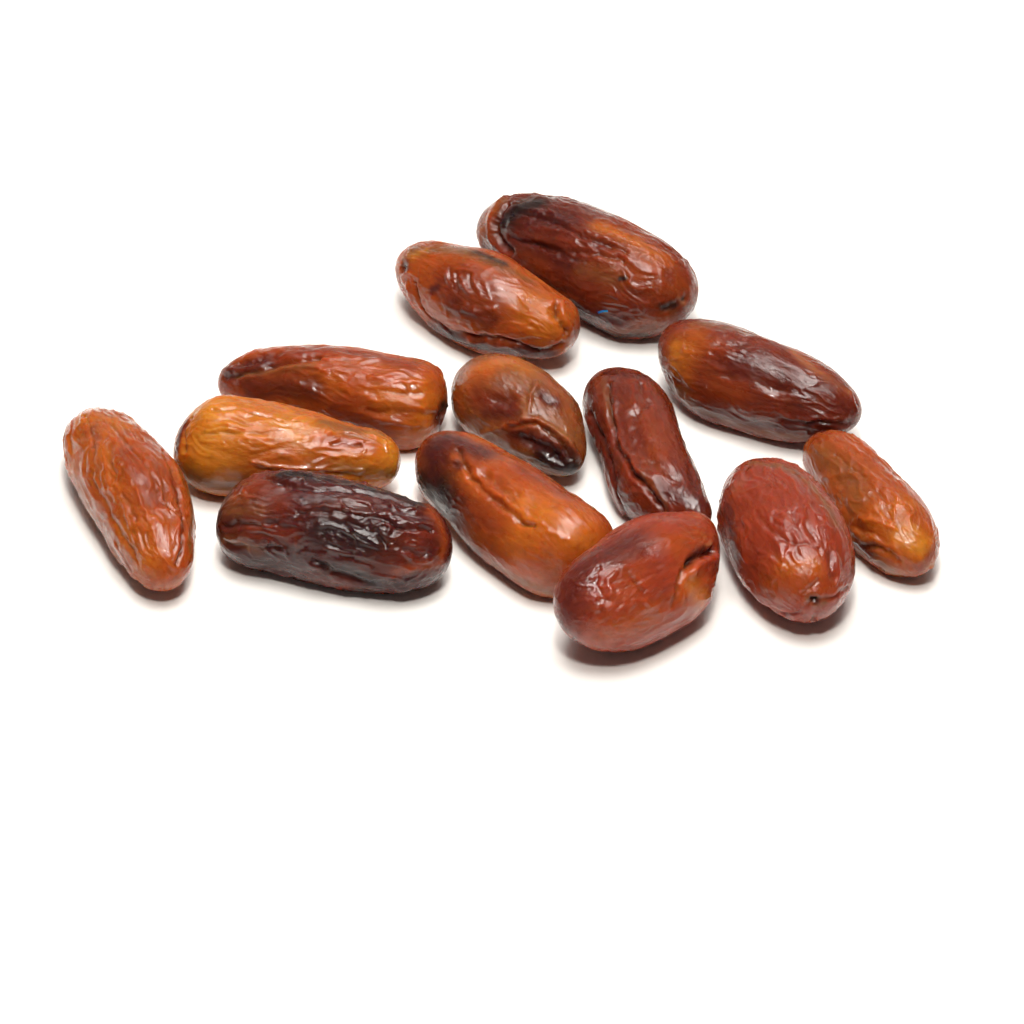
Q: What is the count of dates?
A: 13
